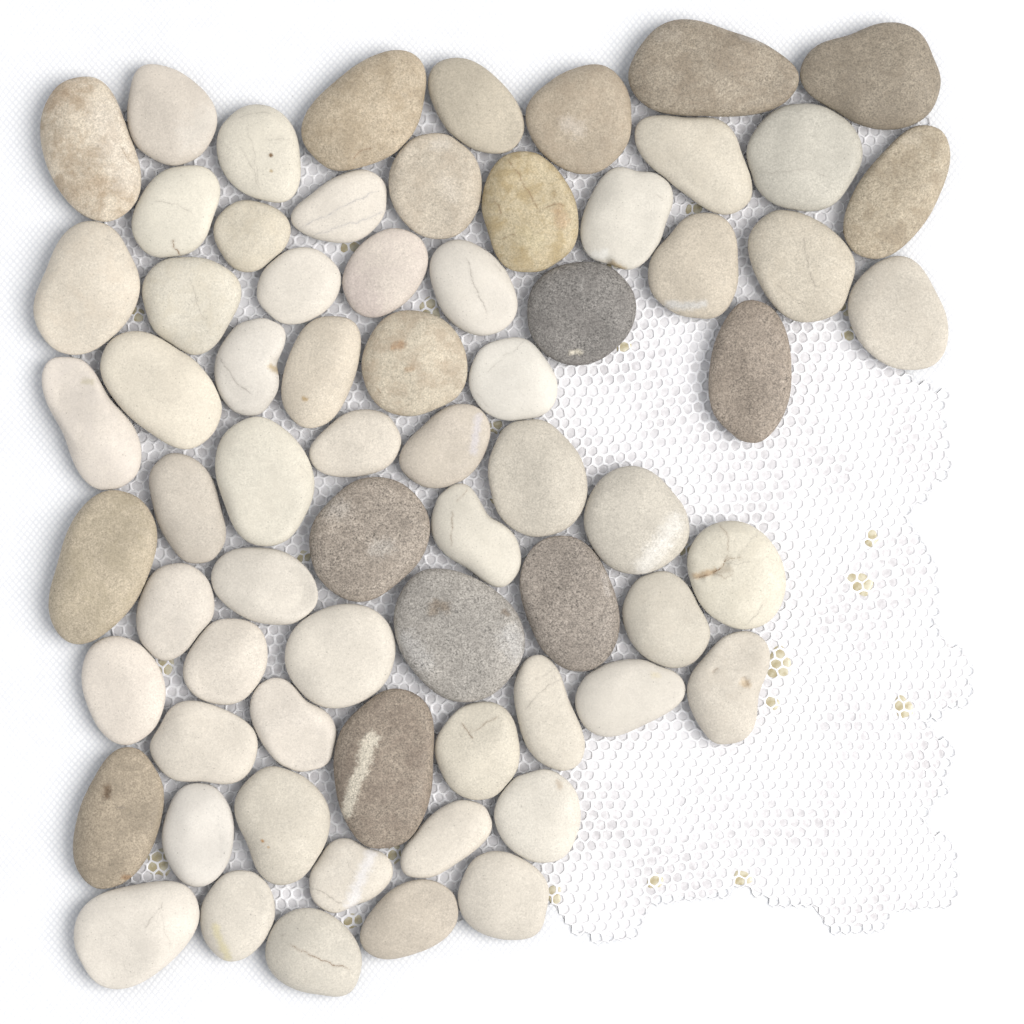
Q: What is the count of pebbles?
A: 69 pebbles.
